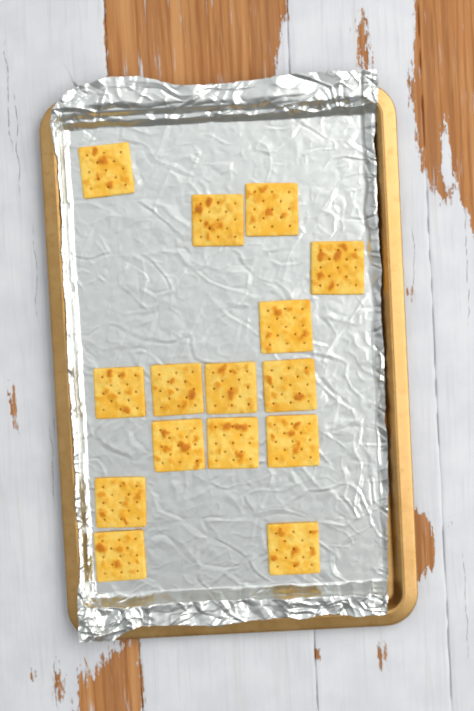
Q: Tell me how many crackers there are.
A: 15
